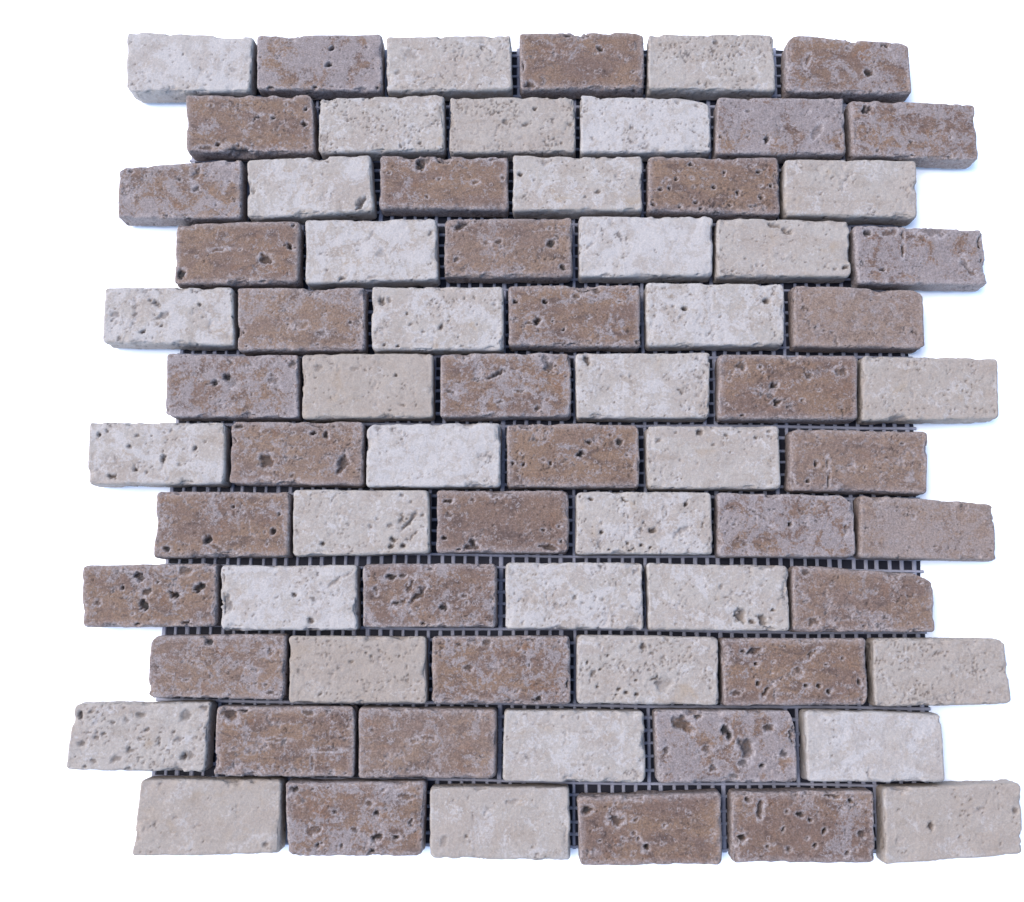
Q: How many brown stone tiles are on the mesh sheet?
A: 37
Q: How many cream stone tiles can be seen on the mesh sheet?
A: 35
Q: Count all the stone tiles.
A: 72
